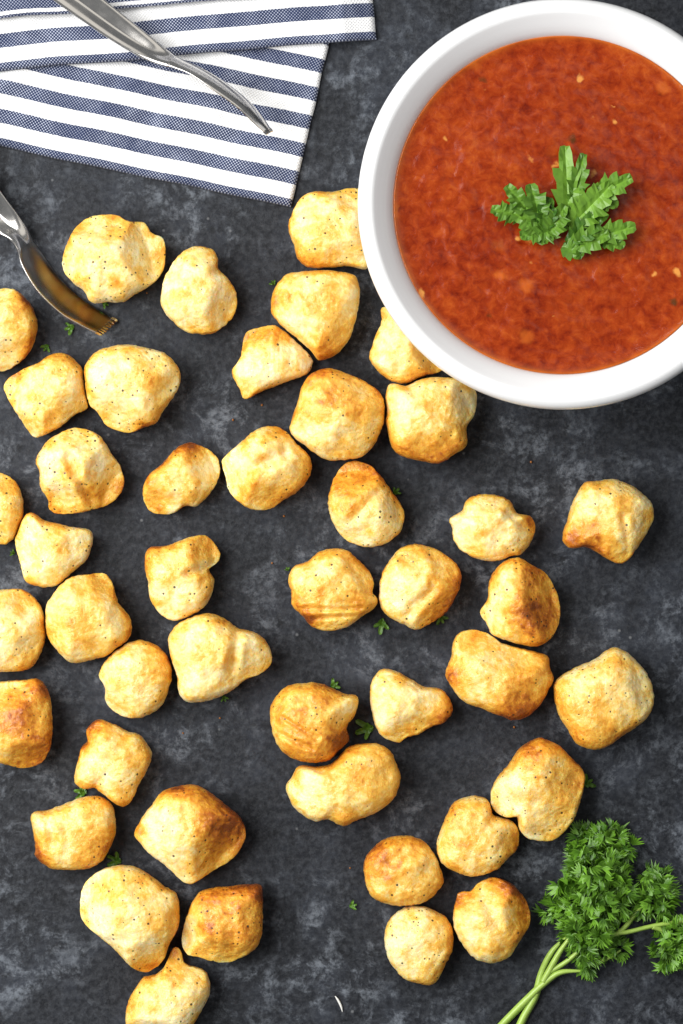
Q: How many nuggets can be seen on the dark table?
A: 44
